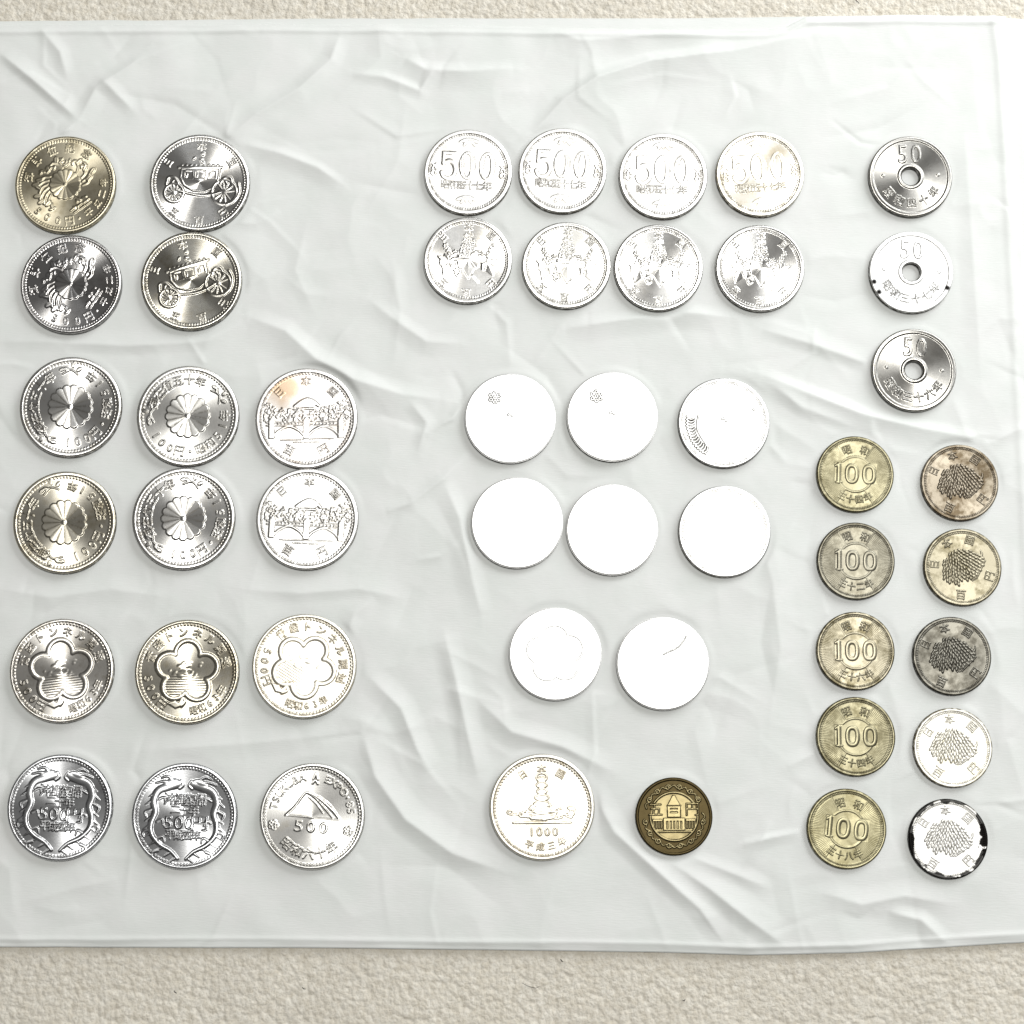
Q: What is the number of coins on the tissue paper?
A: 47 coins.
